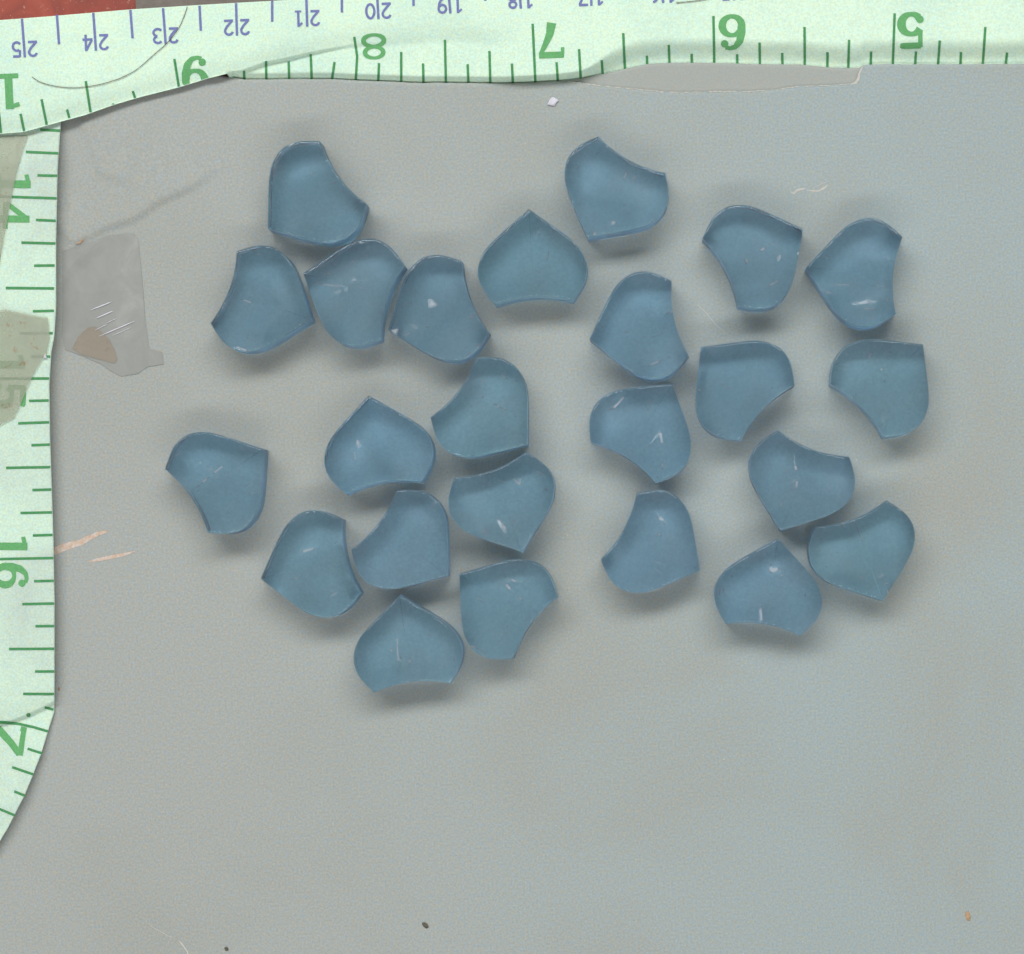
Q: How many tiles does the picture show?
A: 24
